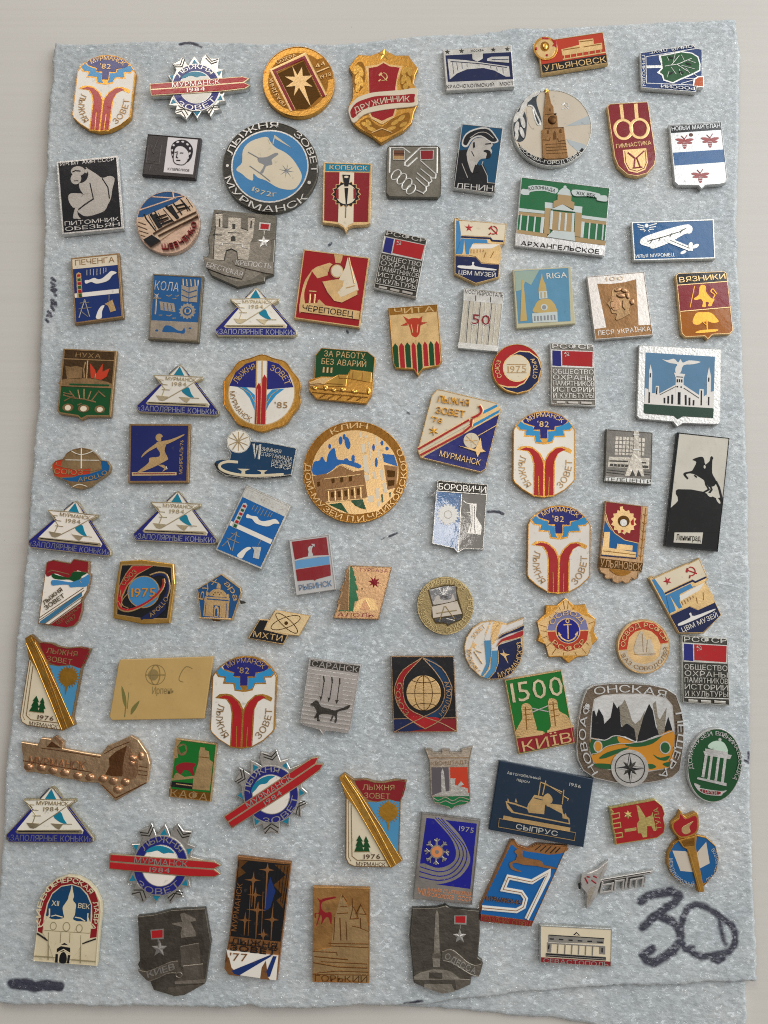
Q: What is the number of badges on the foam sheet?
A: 91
